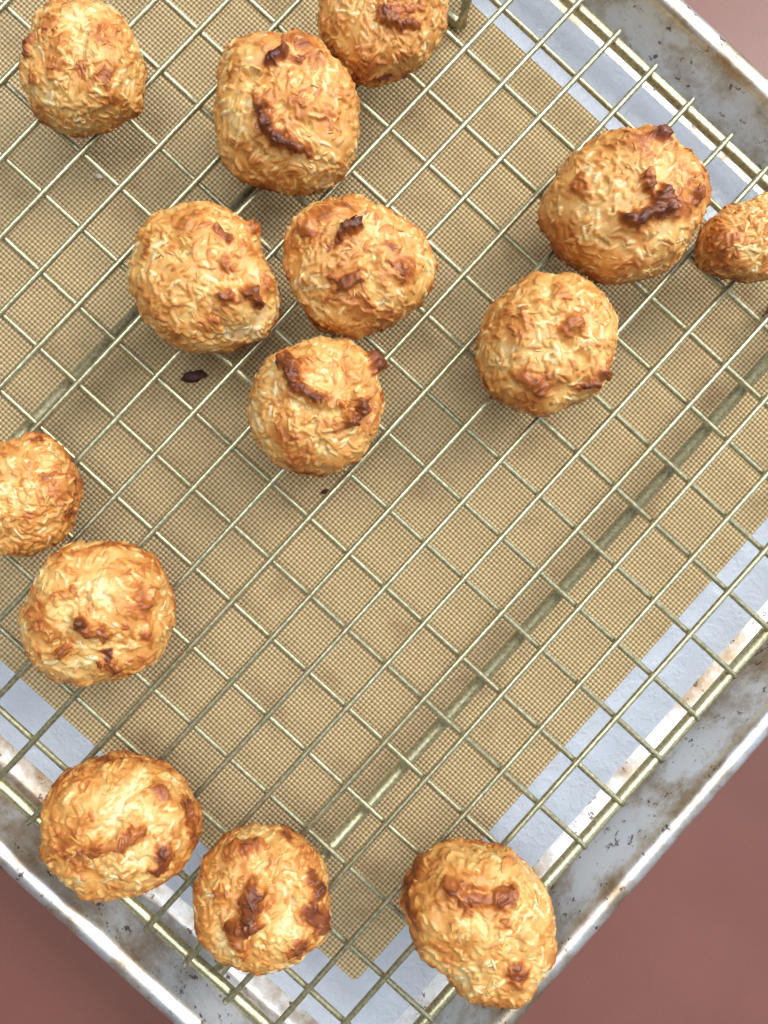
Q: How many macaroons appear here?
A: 14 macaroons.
